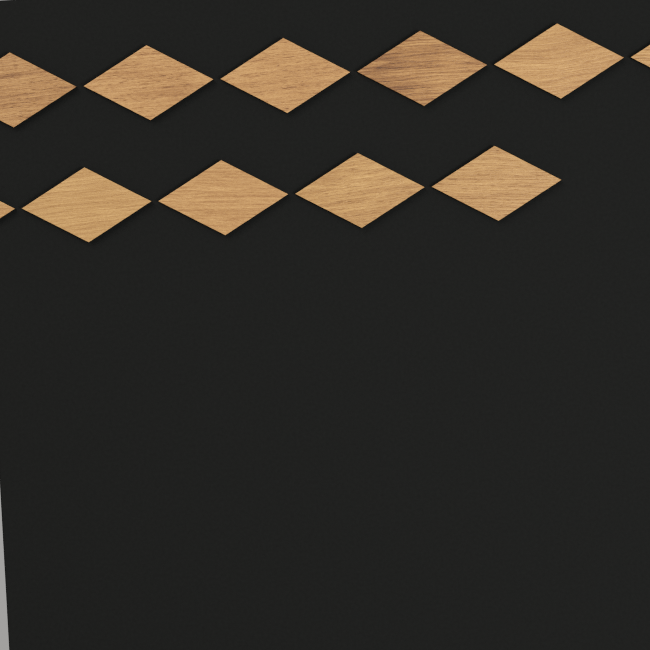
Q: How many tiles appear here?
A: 11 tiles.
